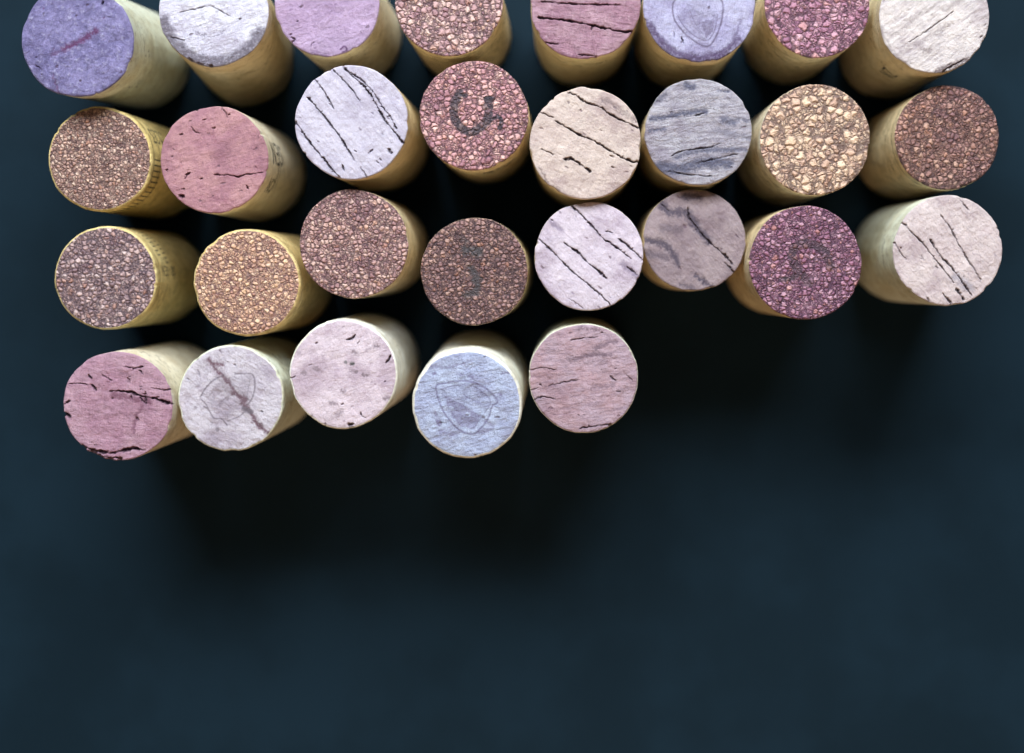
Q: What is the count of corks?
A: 29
